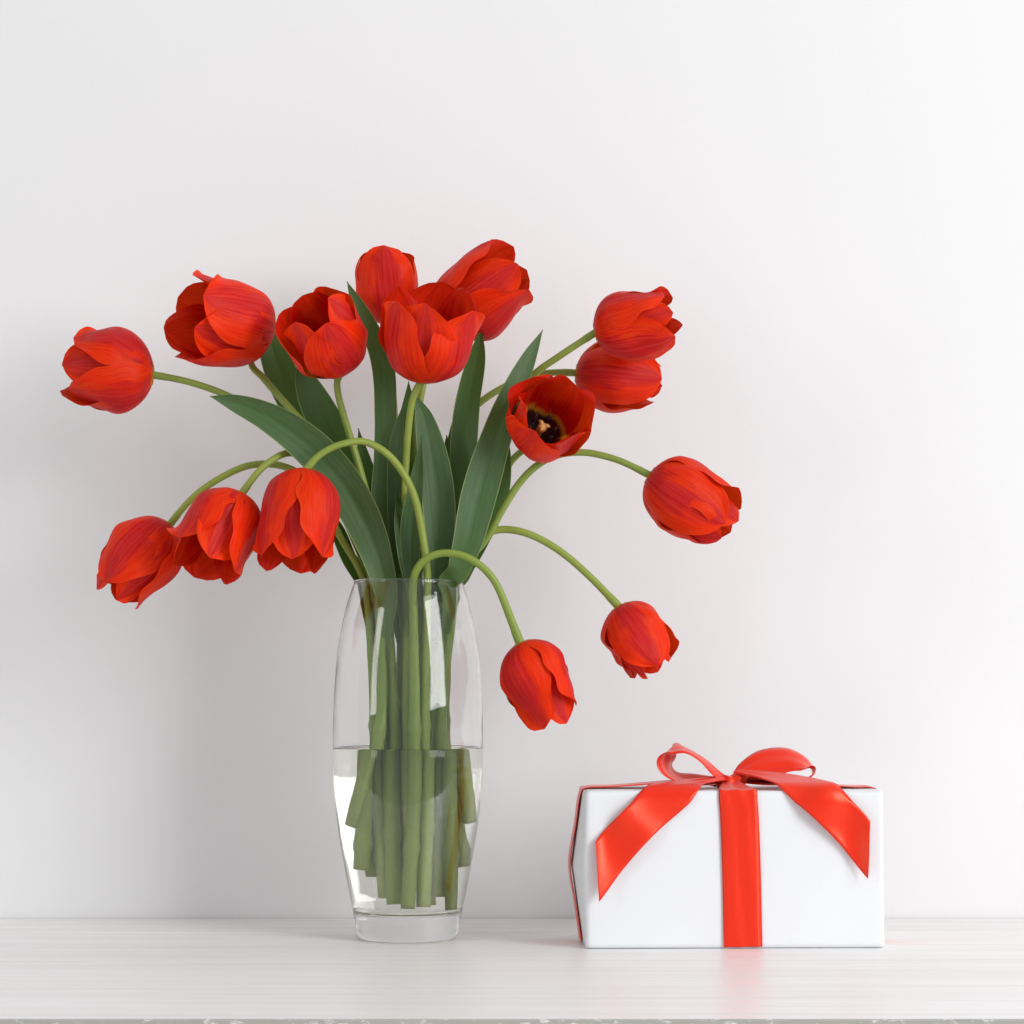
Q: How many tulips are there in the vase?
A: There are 15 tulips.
